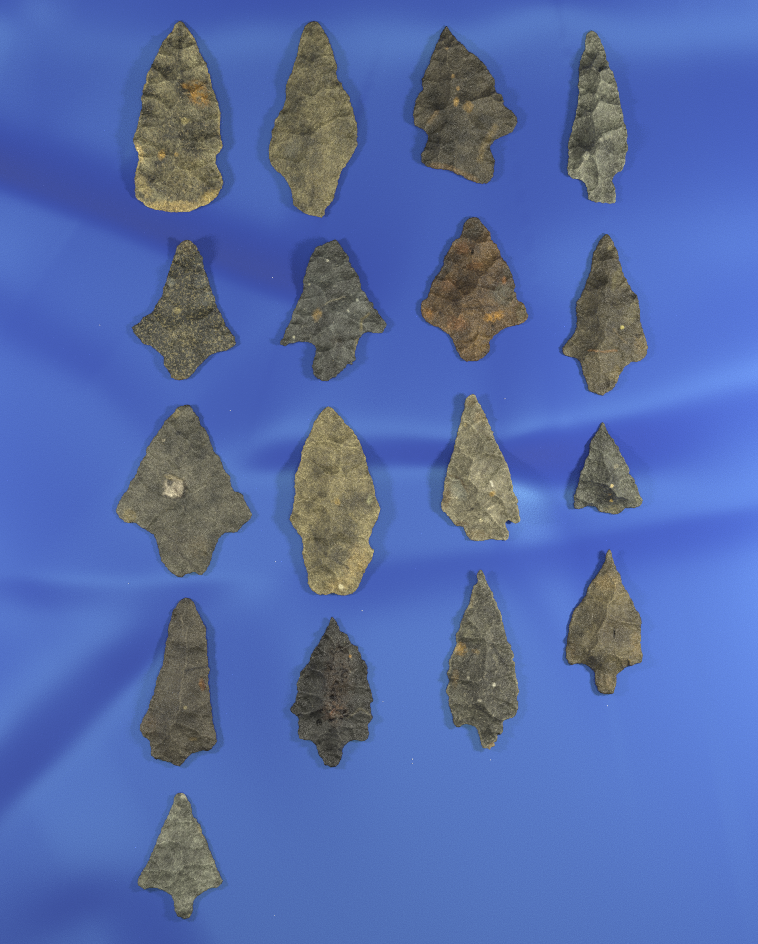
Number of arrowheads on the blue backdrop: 17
